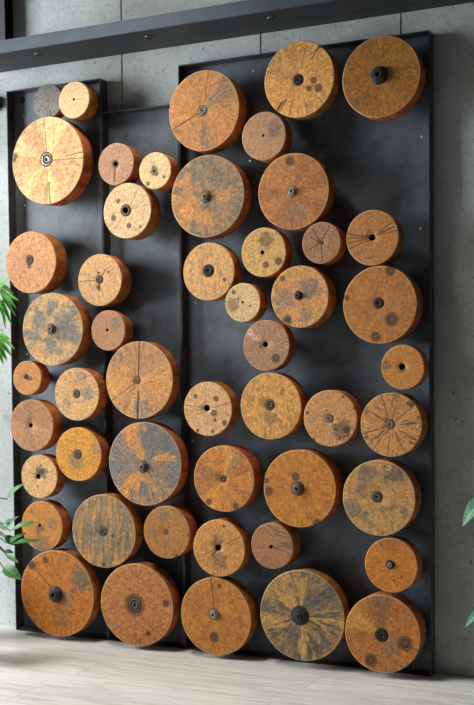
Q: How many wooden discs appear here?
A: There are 50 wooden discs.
